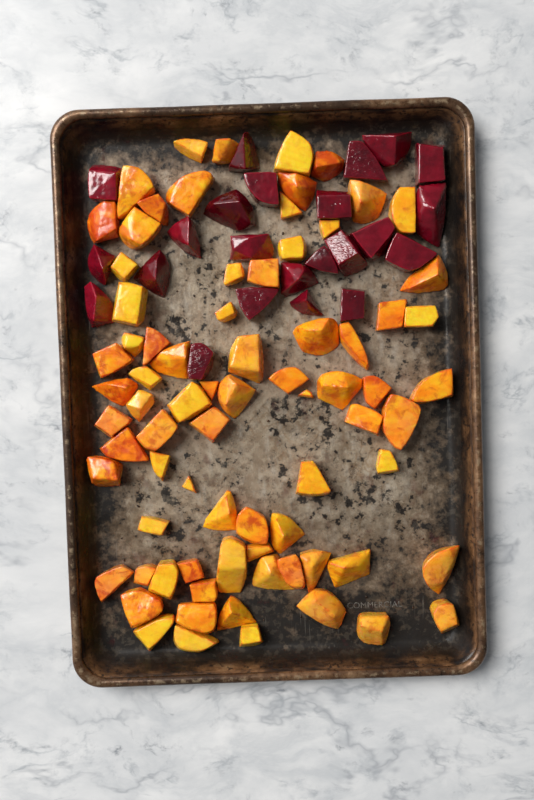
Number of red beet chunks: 23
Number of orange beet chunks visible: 77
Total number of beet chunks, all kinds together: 100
